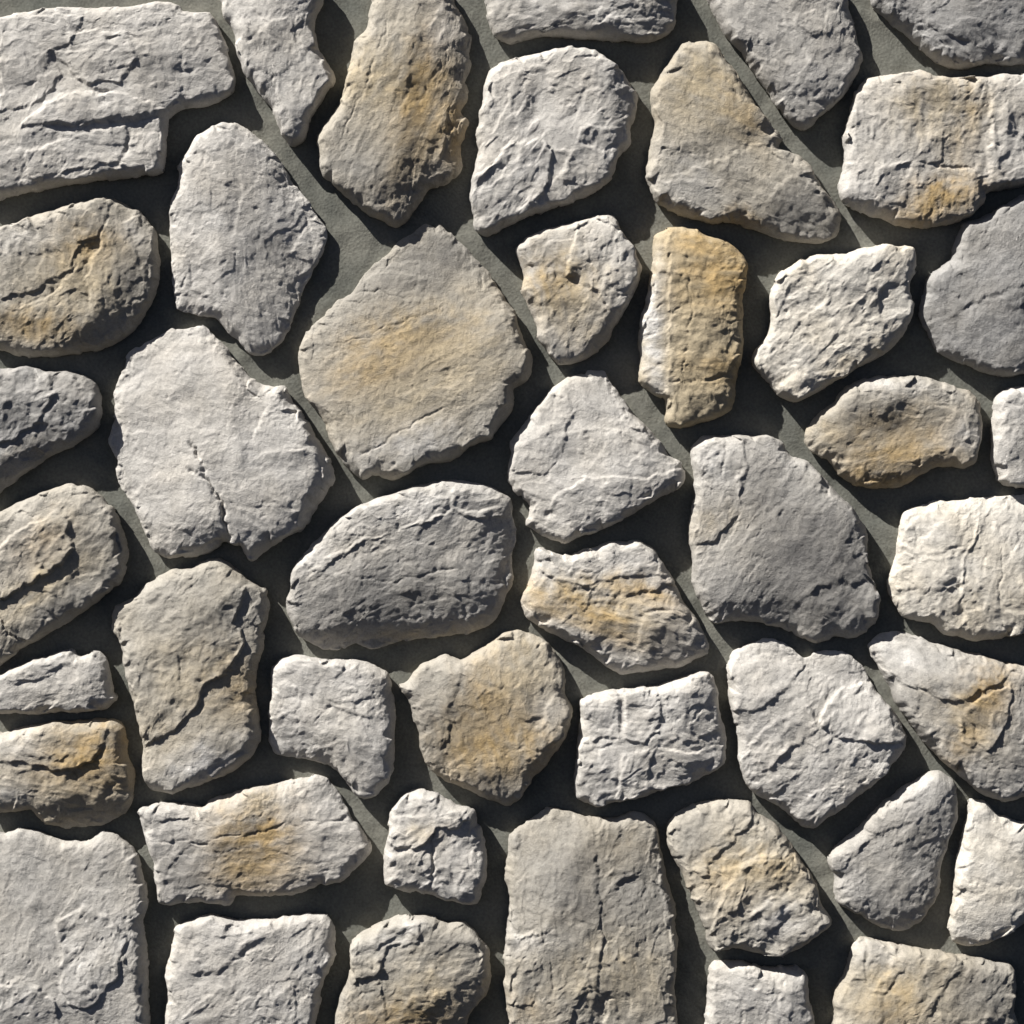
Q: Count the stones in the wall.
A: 45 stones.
